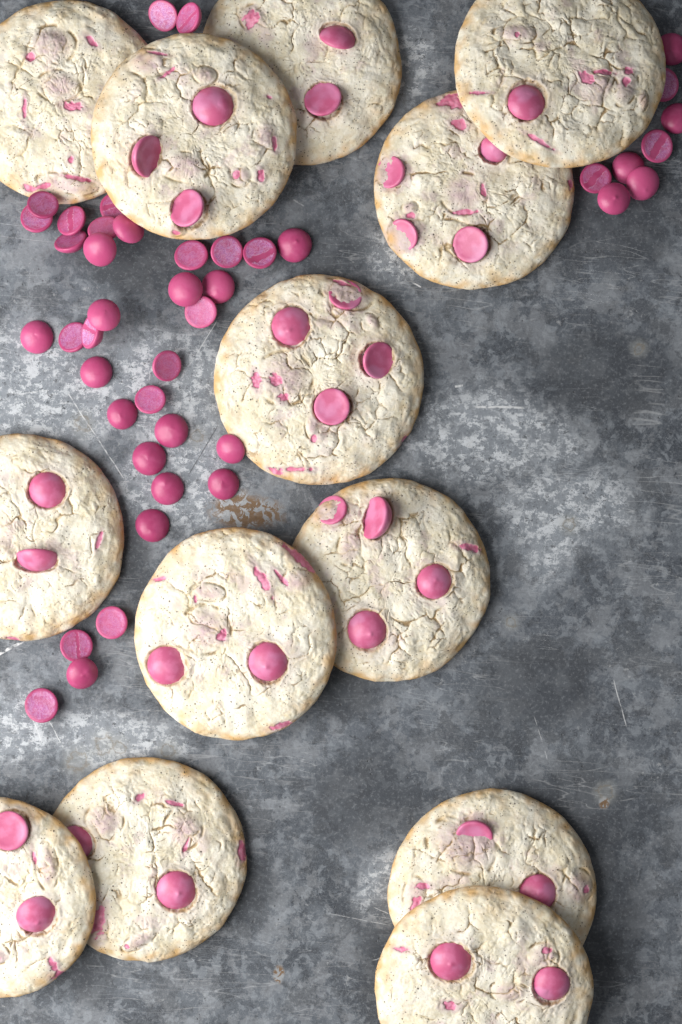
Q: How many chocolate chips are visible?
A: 43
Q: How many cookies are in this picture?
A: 13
